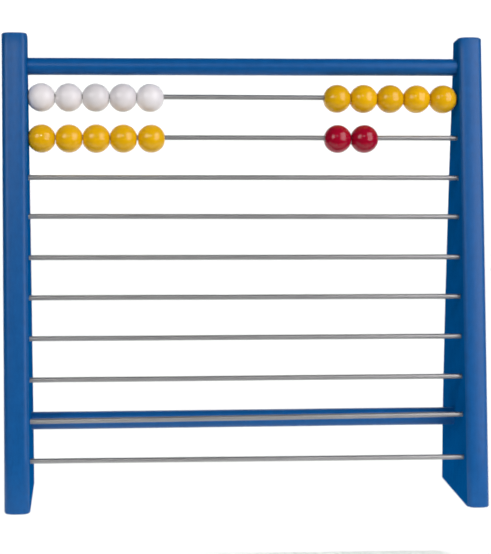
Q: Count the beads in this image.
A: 17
